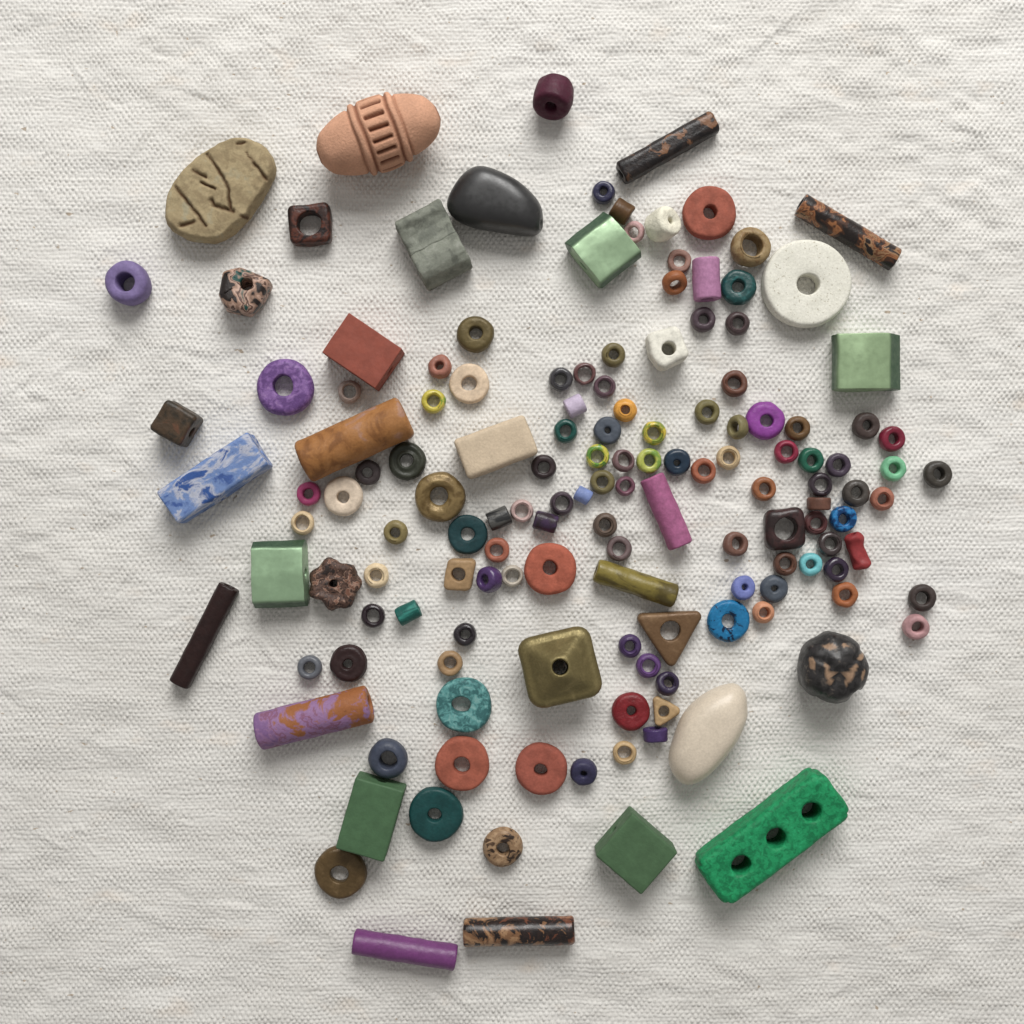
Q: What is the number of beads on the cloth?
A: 145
